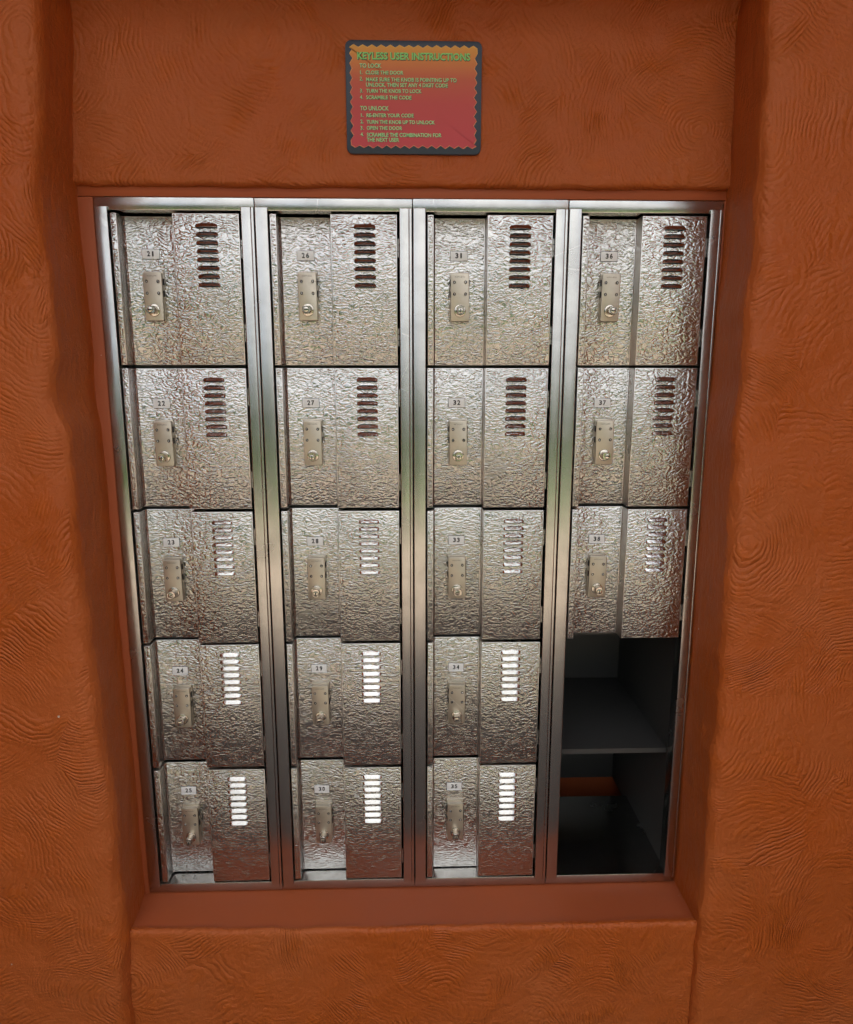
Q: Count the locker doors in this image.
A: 18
